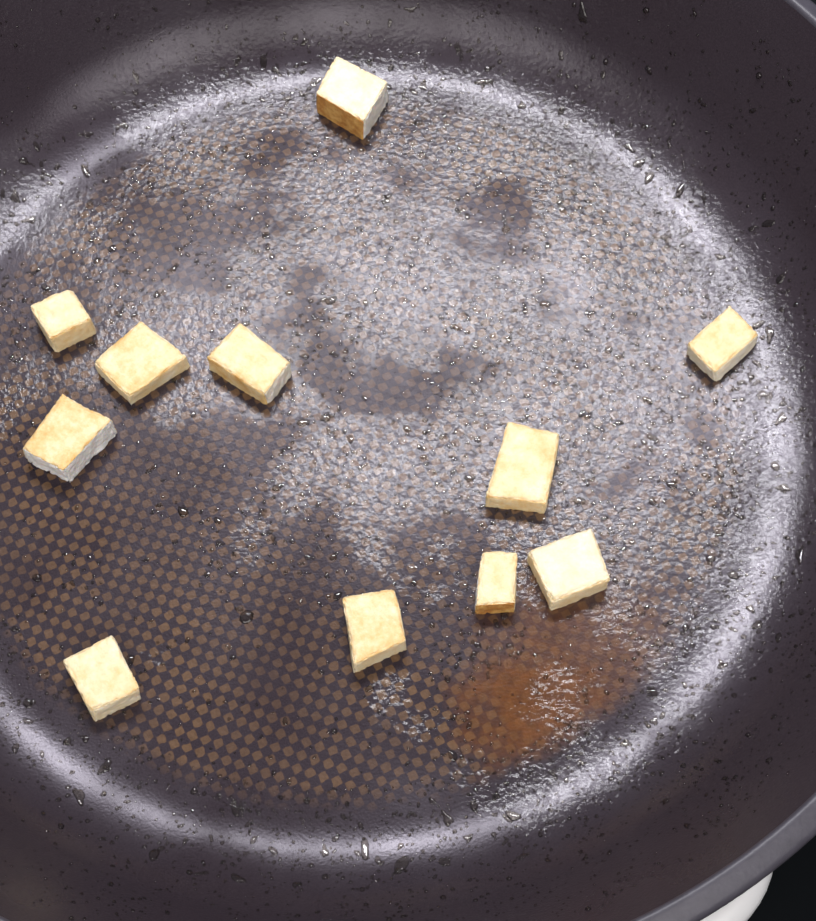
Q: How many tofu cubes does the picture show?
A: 11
